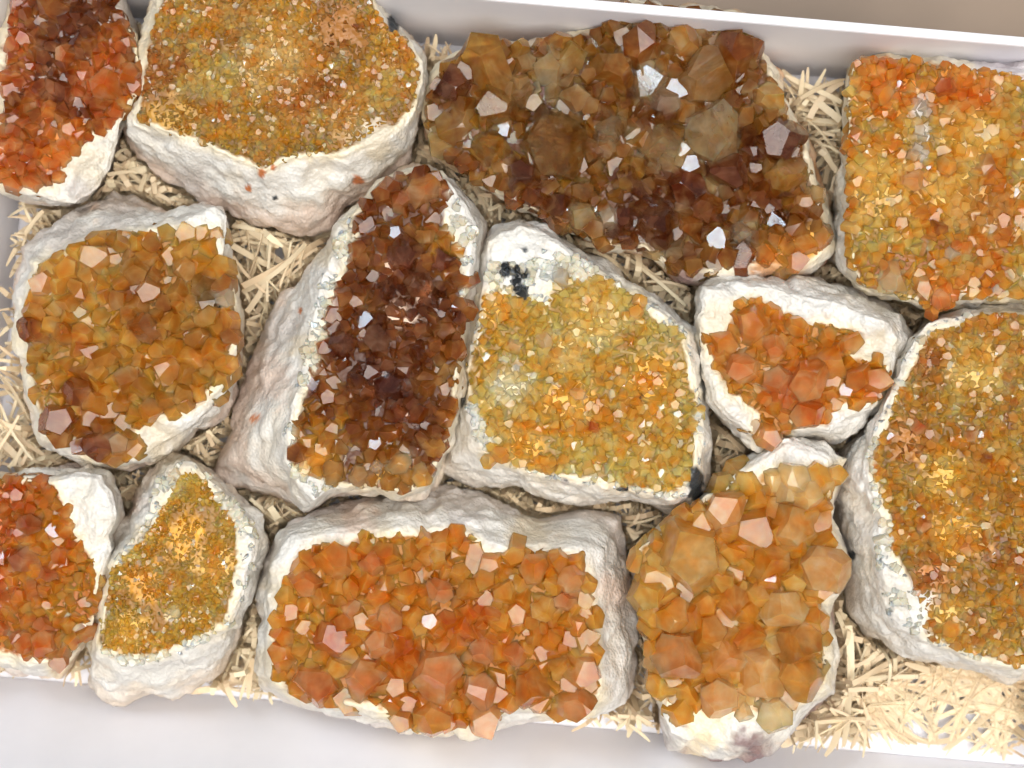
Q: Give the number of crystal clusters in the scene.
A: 13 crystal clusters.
